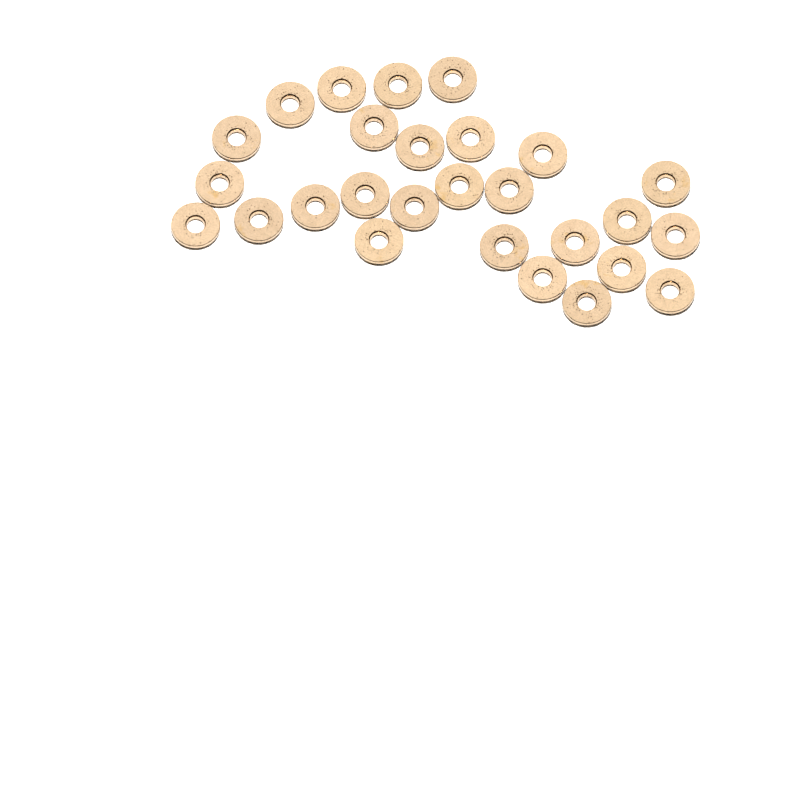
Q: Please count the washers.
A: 27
